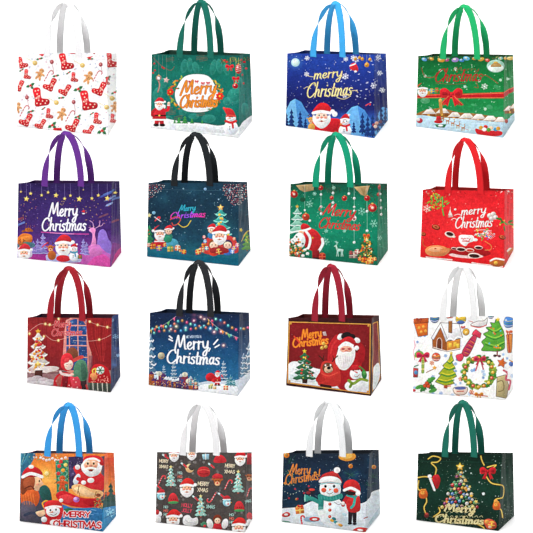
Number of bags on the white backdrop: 16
